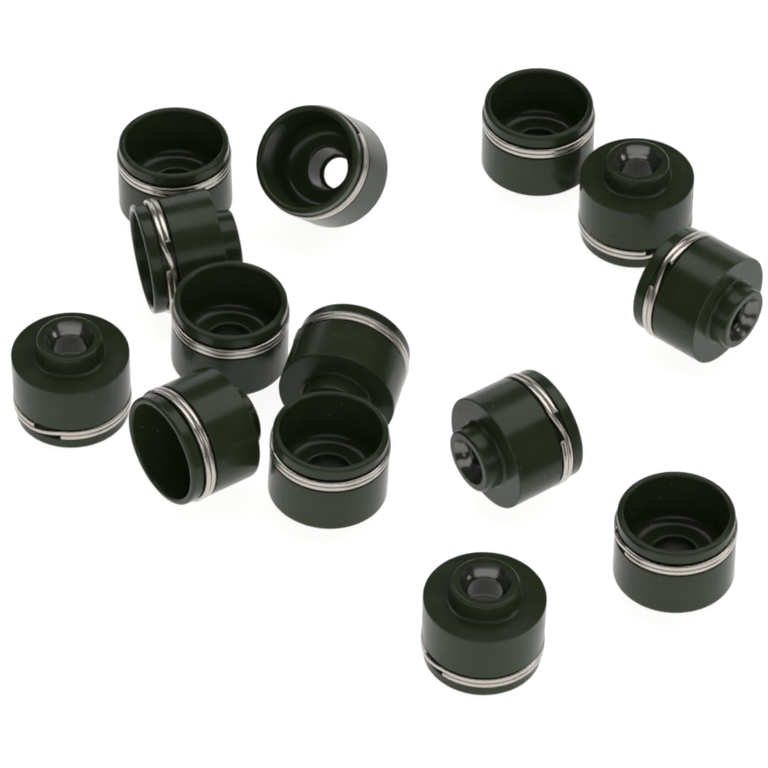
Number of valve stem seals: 14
